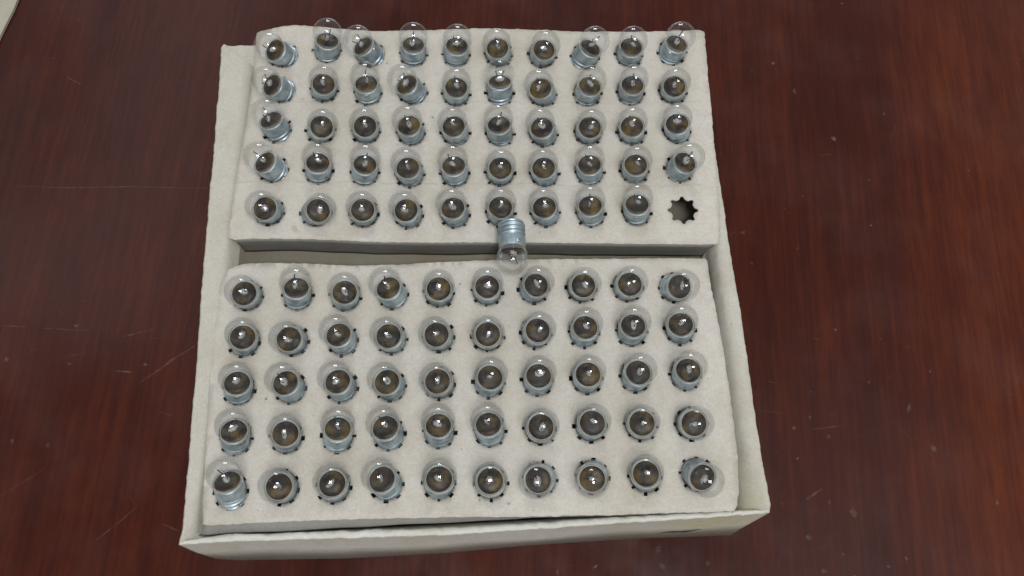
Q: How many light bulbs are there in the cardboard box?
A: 100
